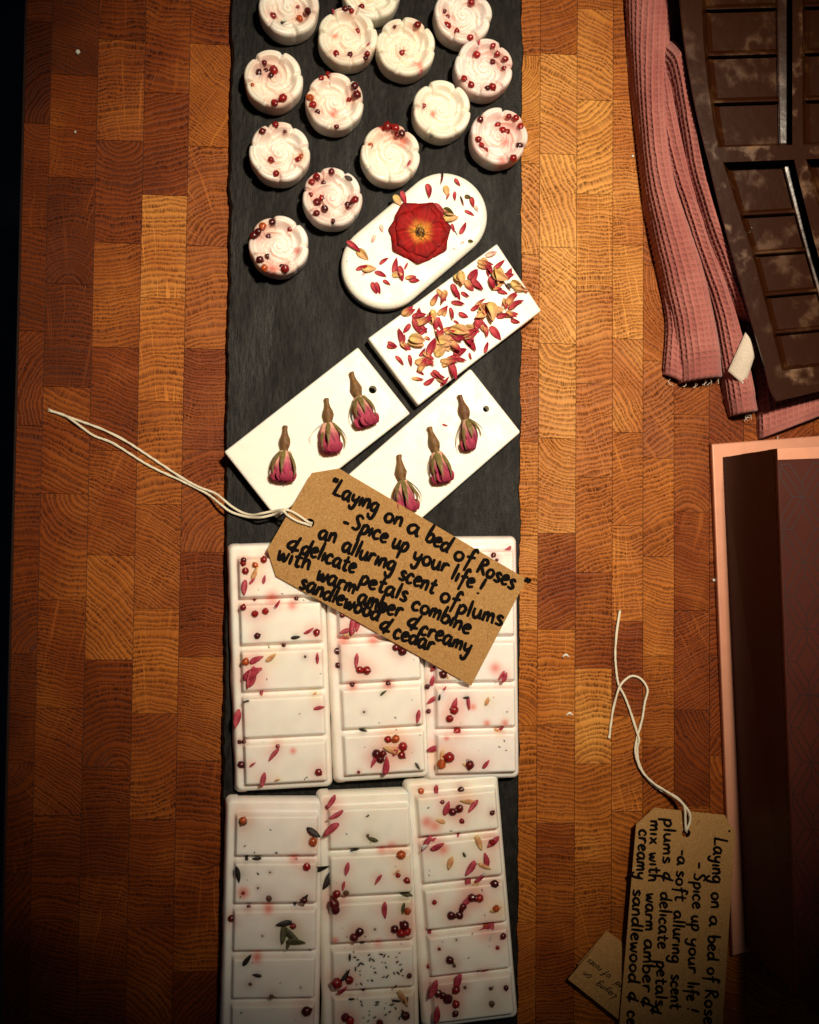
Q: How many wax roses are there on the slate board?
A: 14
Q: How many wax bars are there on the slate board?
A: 6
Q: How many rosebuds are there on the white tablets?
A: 6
